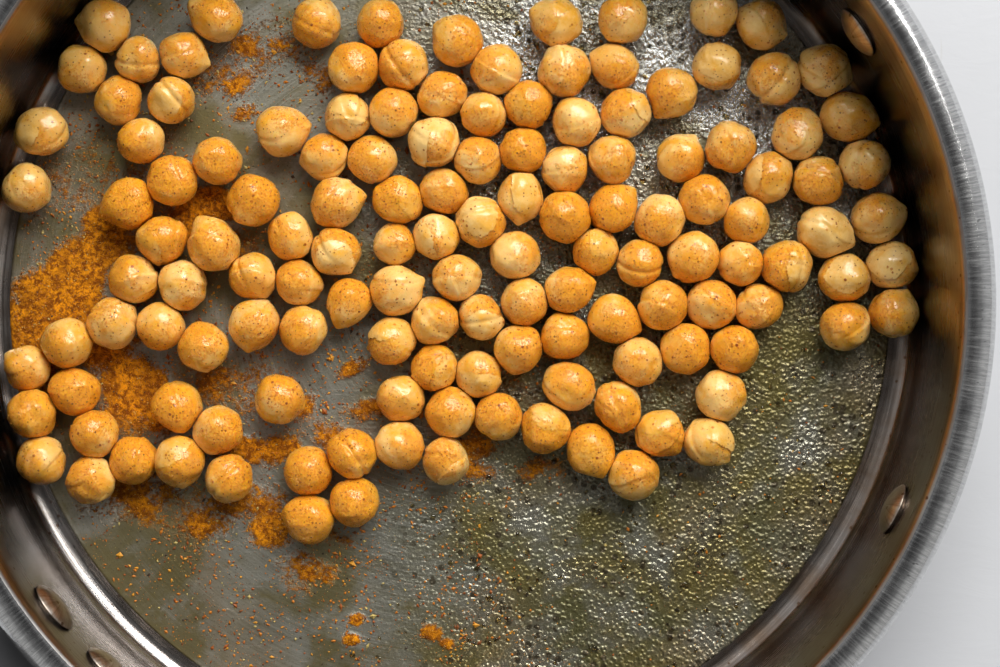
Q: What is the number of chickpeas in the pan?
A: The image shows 138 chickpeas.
